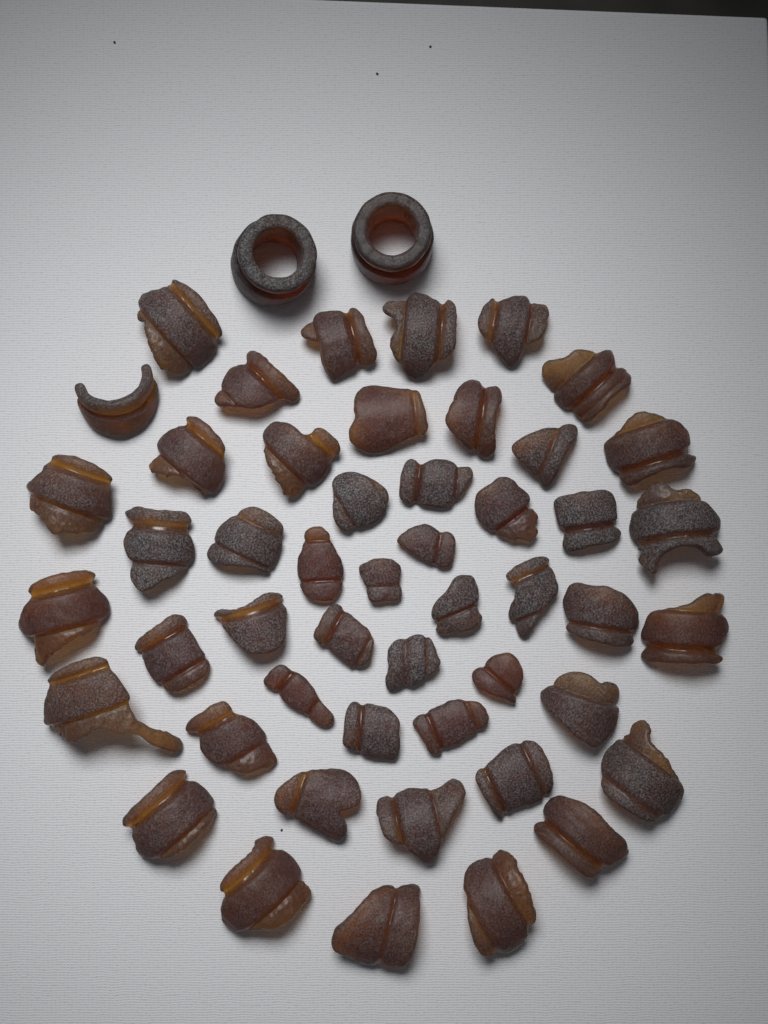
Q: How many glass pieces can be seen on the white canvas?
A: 51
